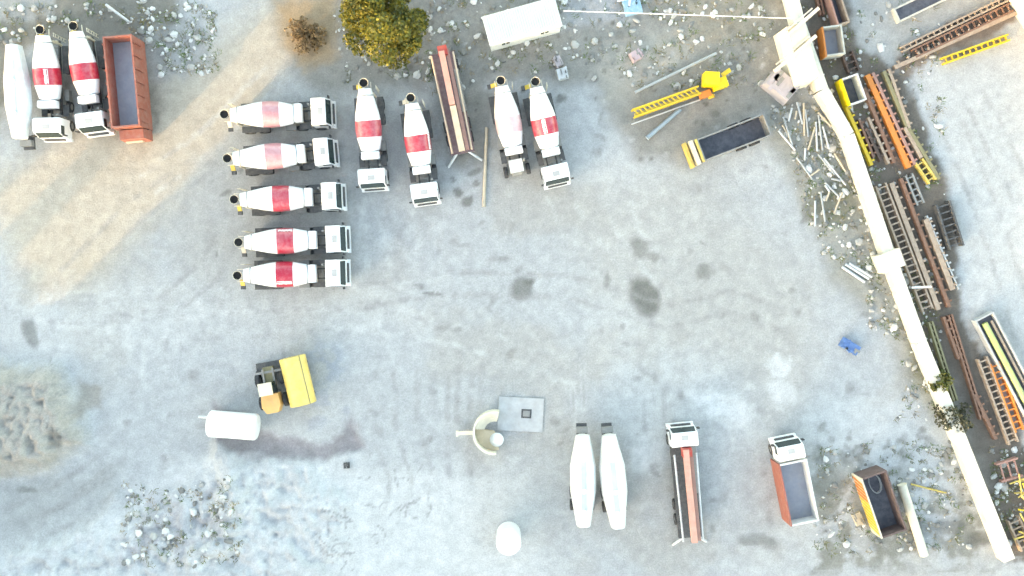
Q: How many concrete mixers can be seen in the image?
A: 11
